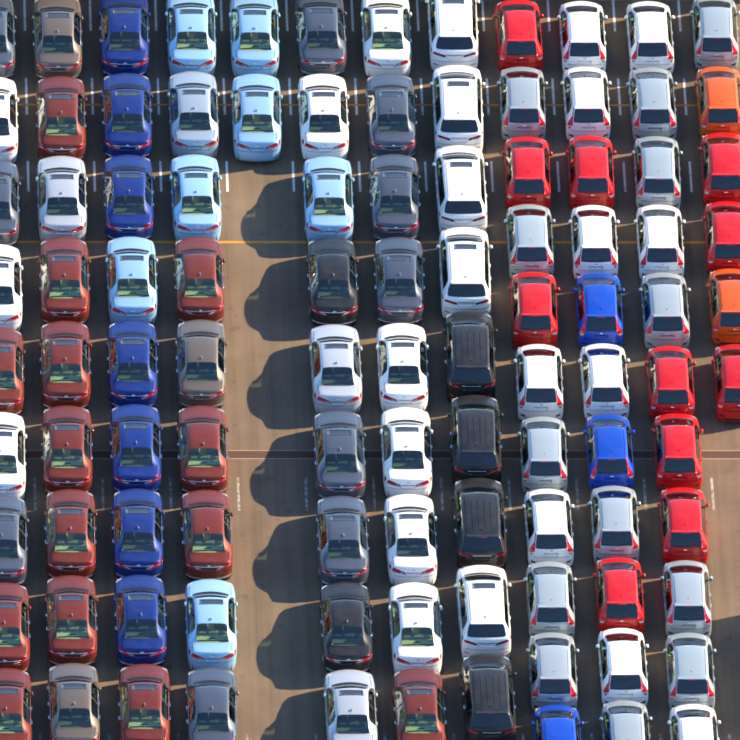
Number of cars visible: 104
